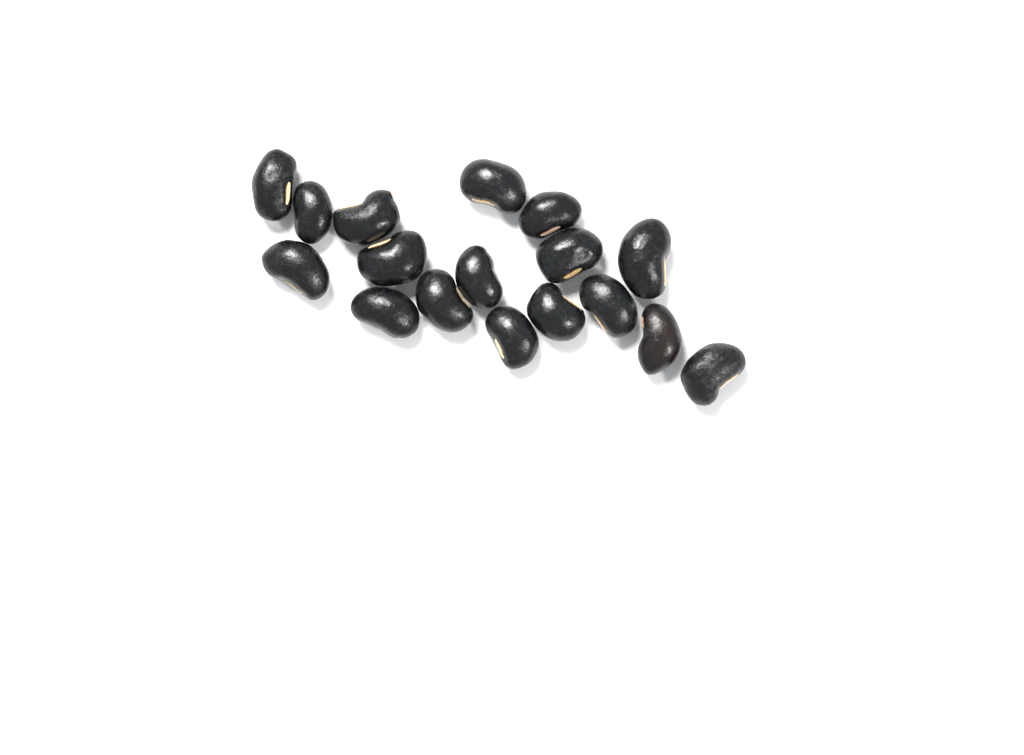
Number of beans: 17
